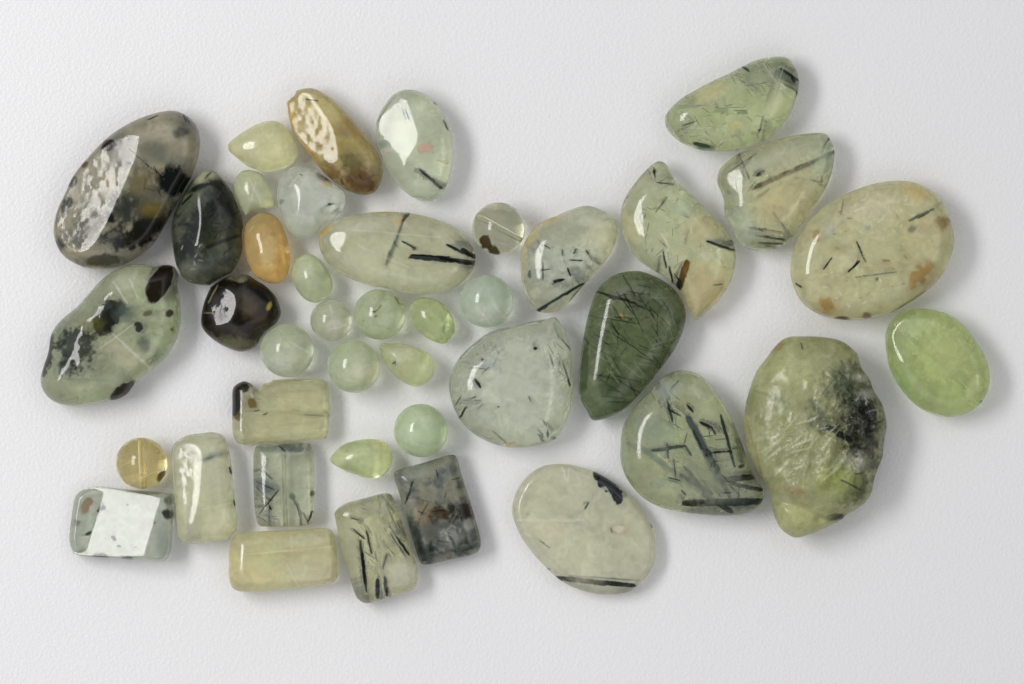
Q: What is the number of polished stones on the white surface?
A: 41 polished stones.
